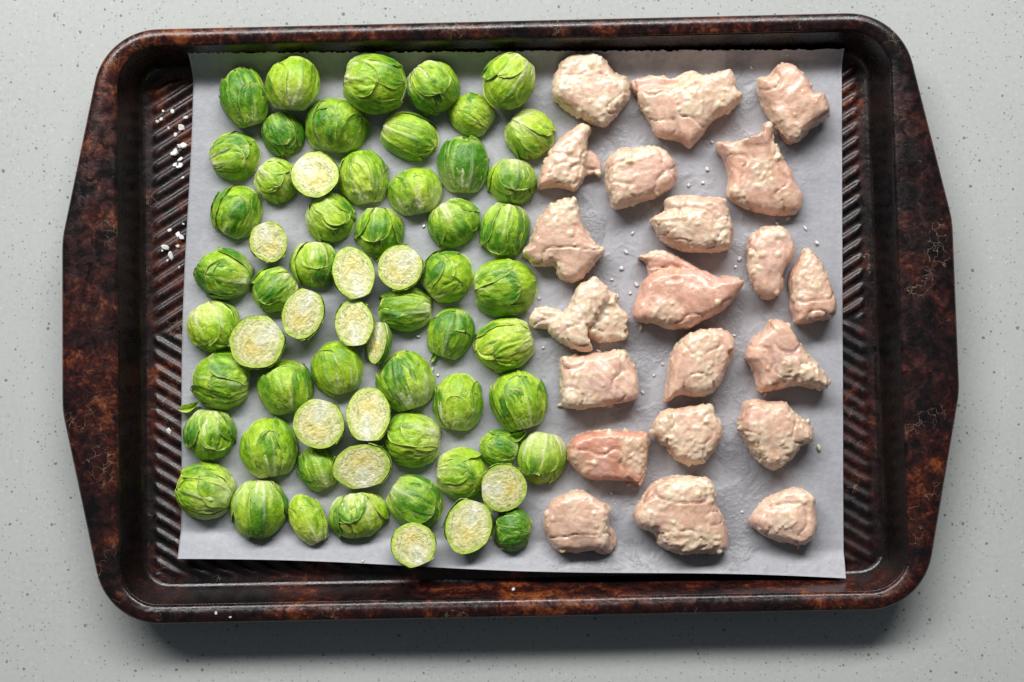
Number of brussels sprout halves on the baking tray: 63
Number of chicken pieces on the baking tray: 21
